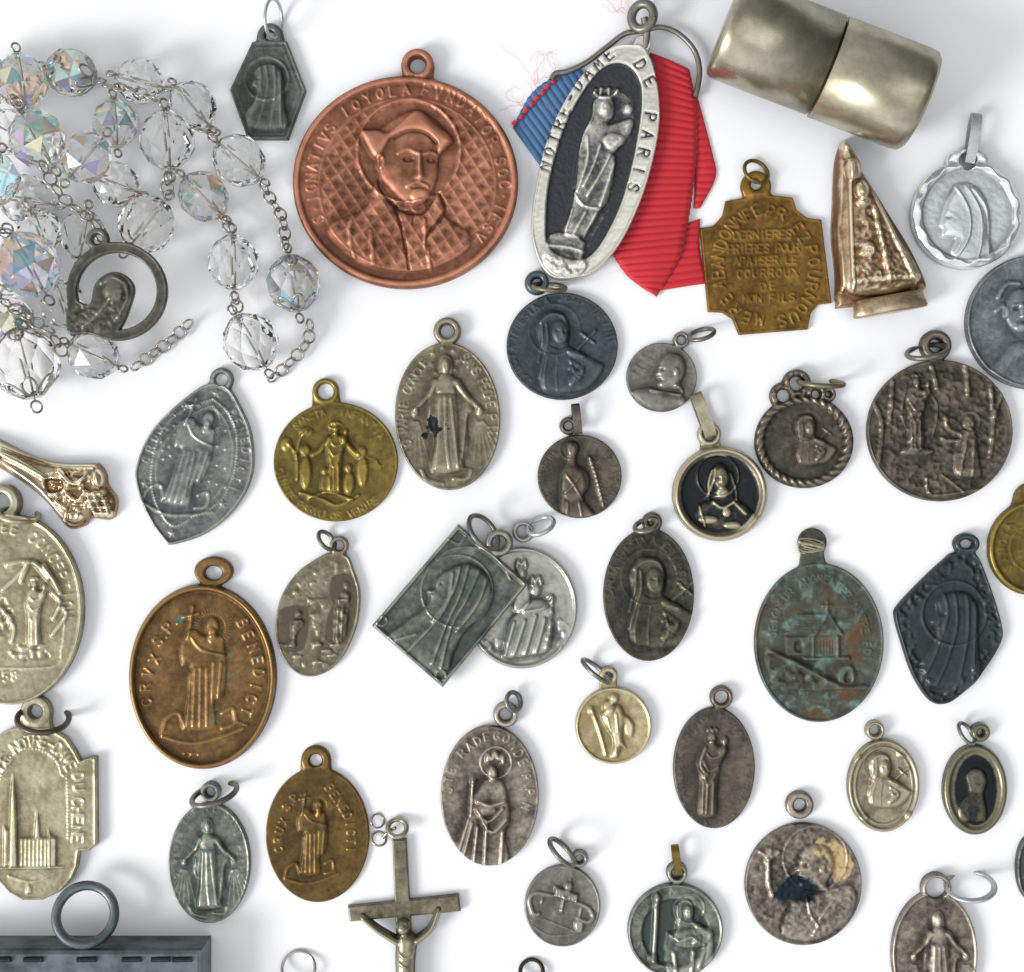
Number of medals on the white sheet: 37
